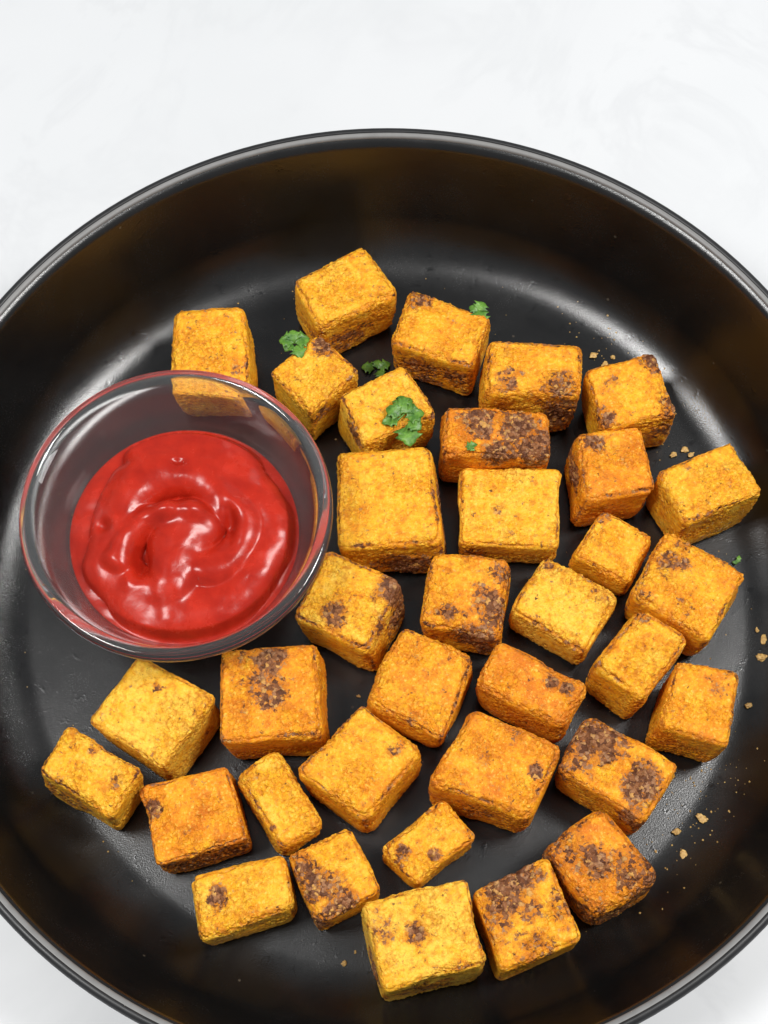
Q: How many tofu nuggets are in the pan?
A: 35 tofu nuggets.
